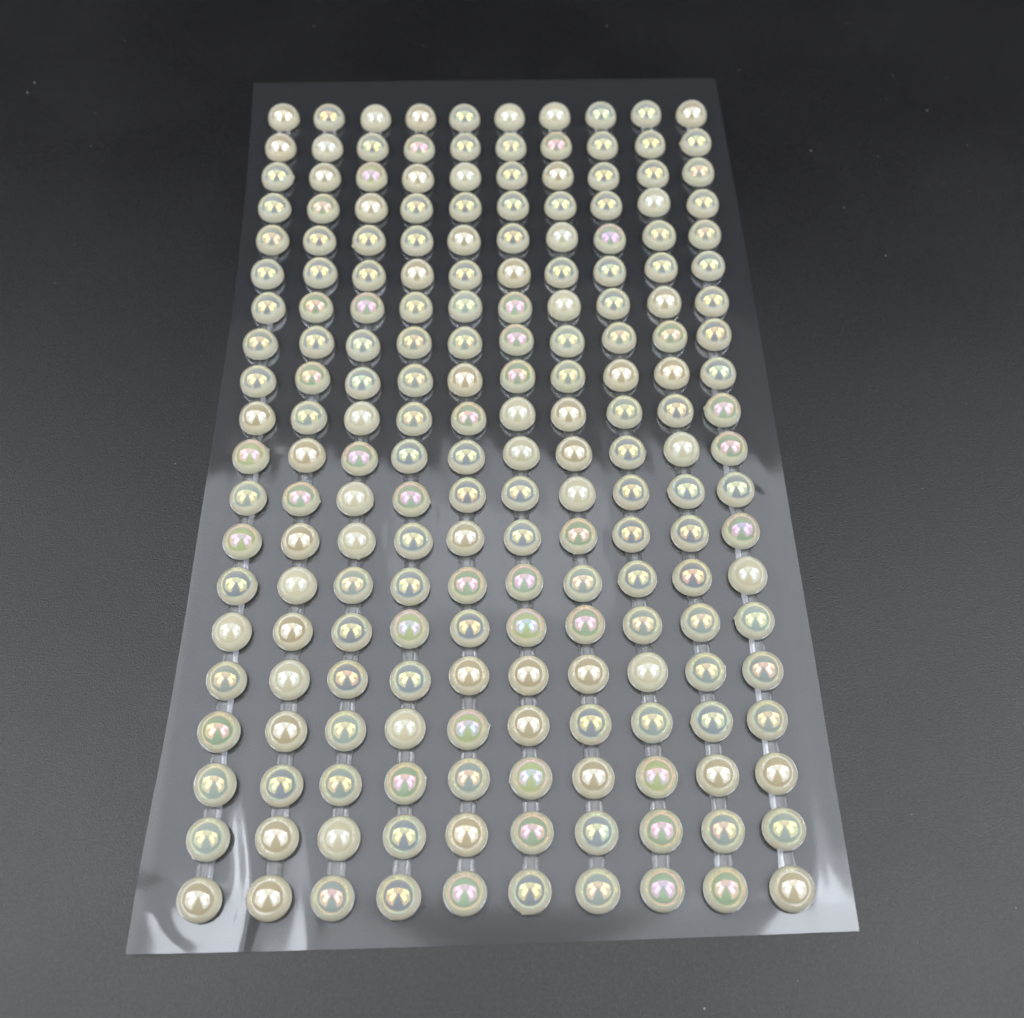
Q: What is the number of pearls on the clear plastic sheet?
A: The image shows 200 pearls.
